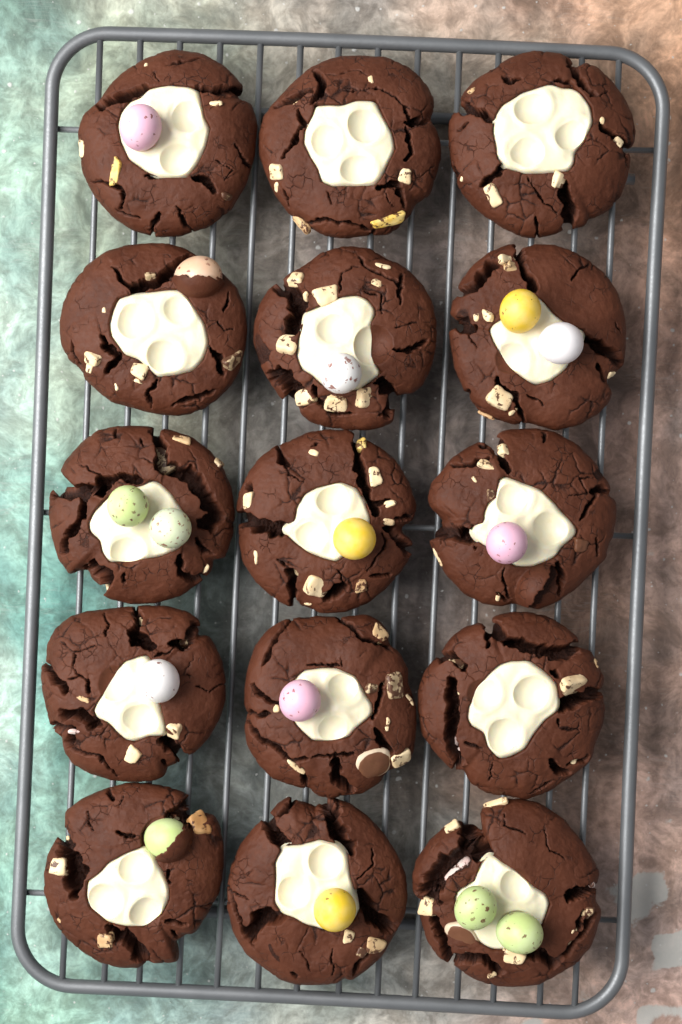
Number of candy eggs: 15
